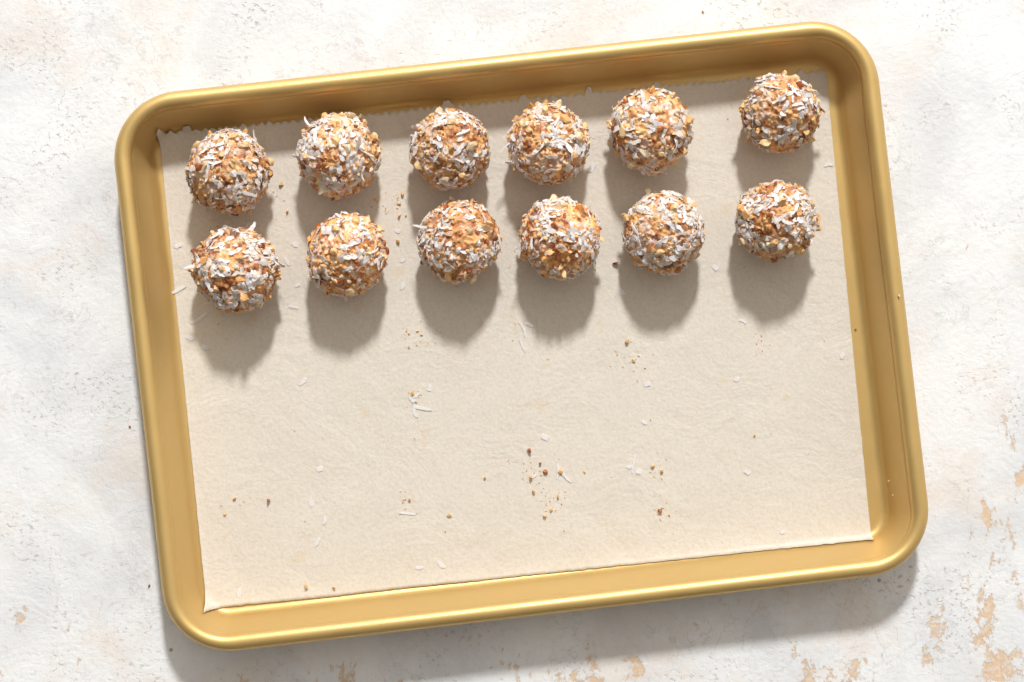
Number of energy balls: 12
